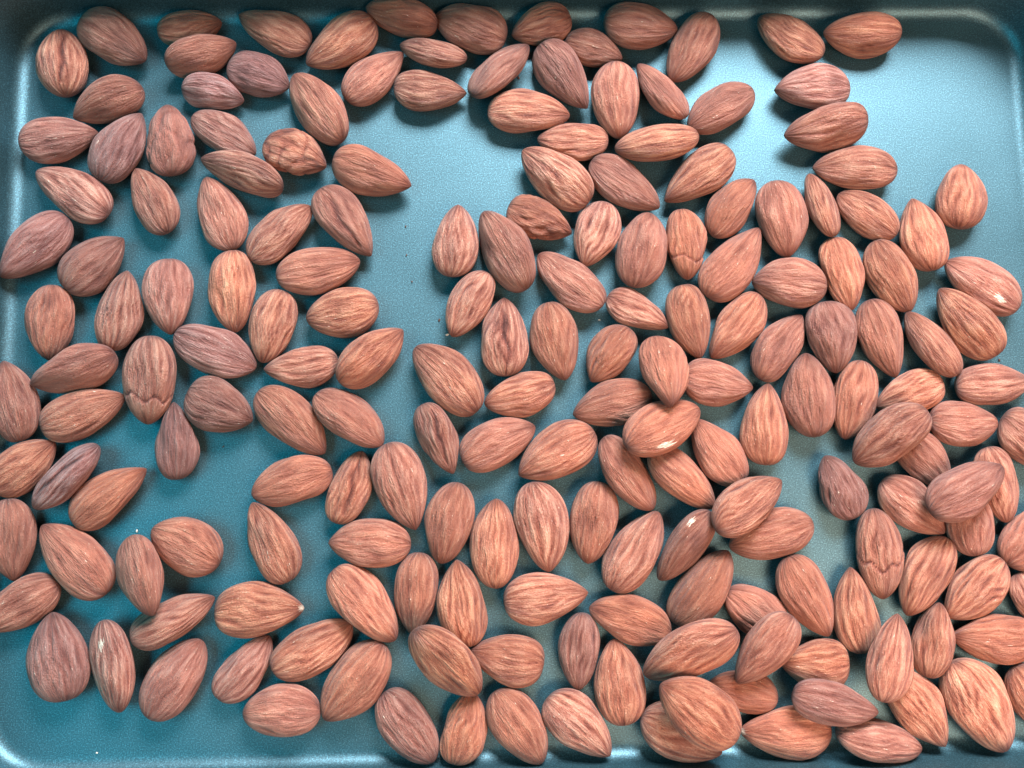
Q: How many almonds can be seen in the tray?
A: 190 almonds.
